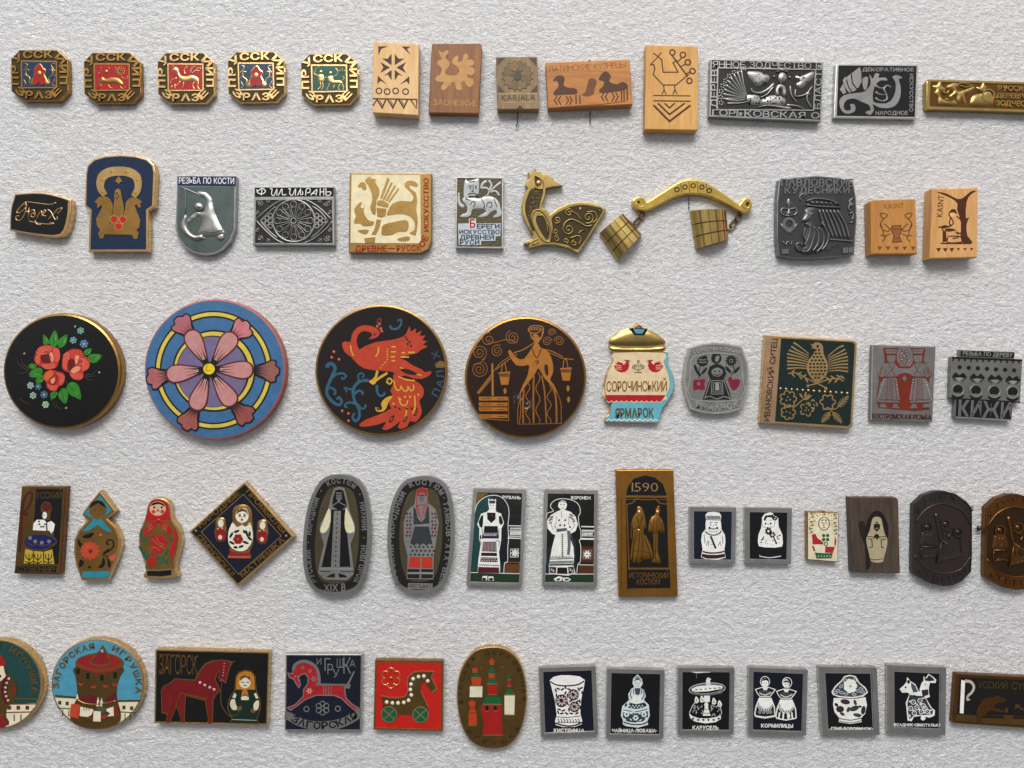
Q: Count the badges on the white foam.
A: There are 61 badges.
